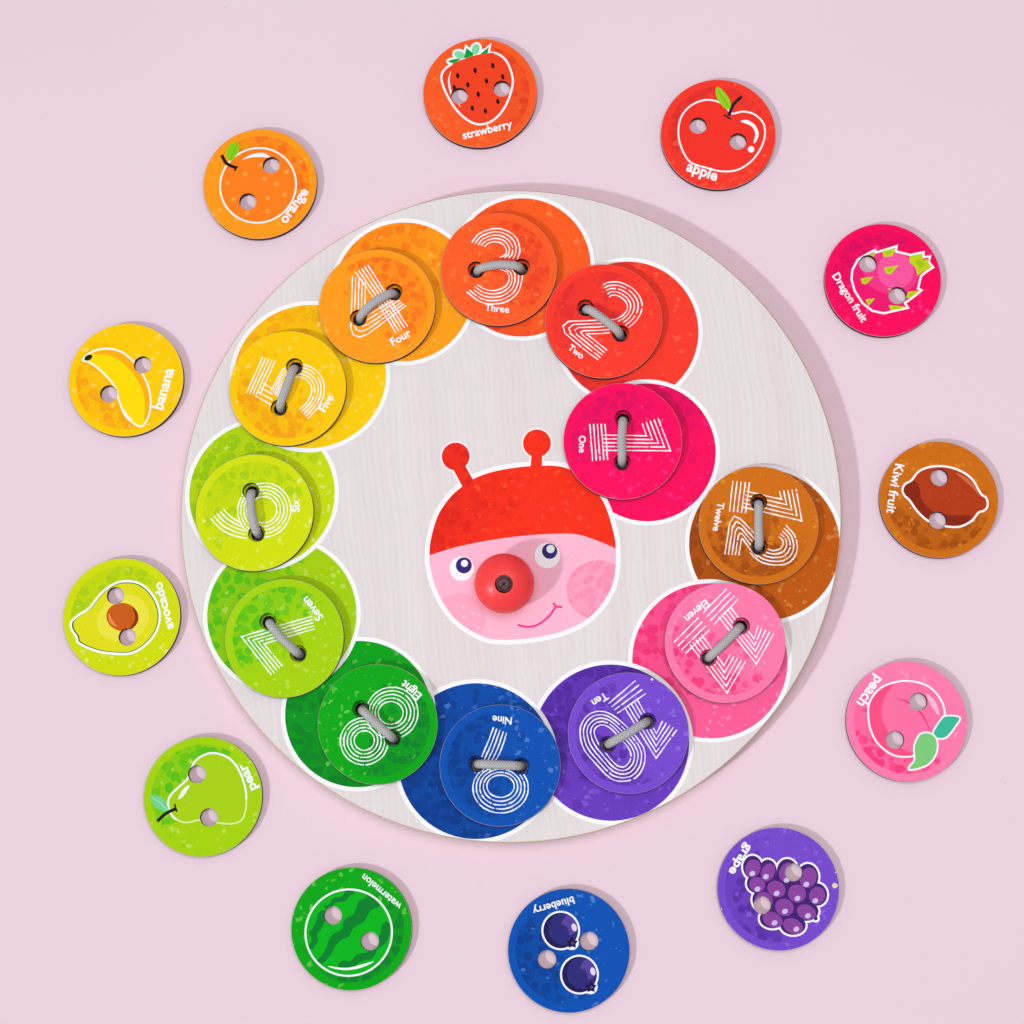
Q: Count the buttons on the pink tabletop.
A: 24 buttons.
